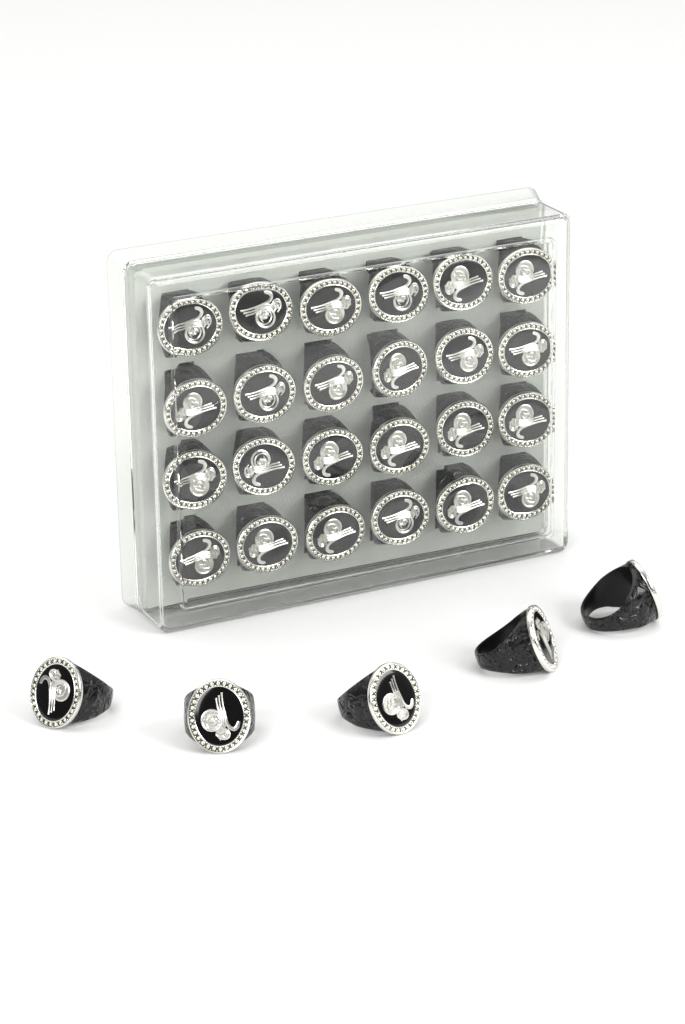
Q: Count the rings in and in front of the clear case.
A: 29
